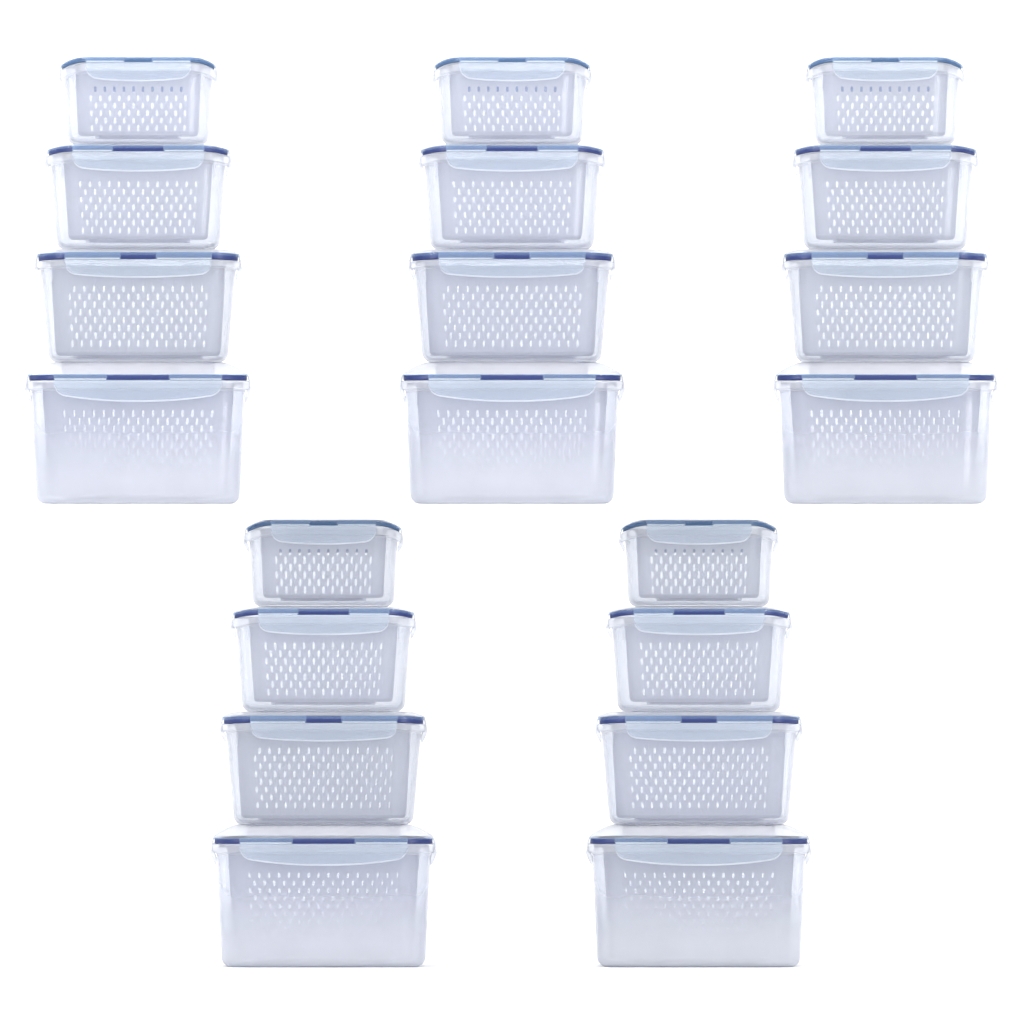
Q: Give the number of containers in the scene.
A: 20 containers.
